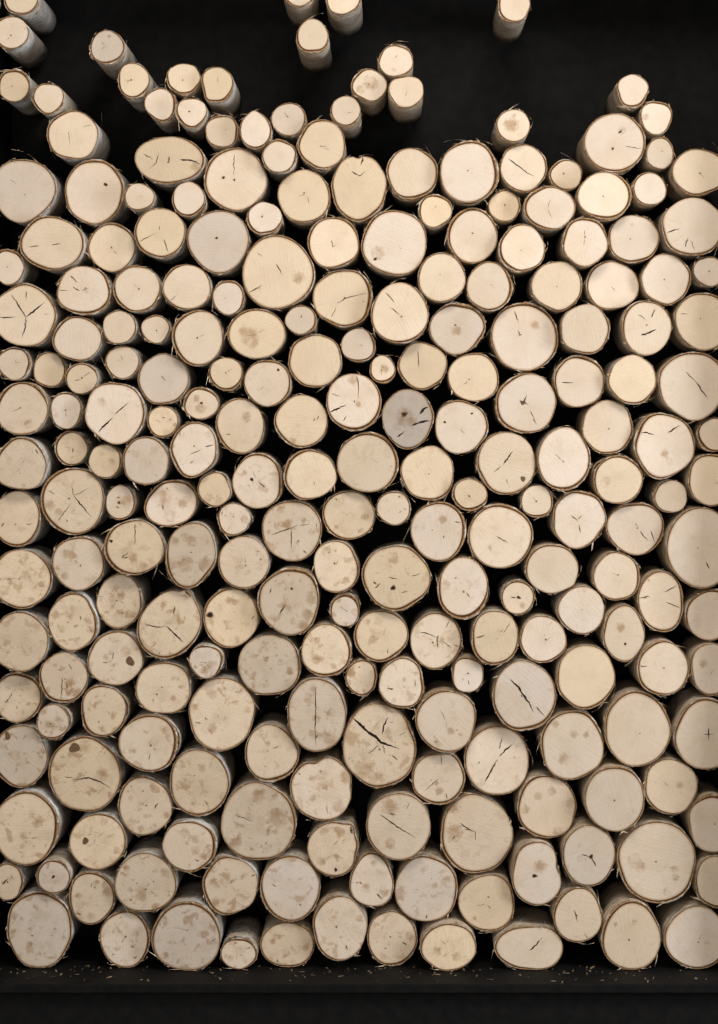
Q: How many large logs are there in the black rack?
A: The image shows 170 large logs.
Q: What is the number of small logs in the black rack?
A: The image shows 68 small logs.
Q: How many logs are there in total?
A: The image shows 238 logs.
